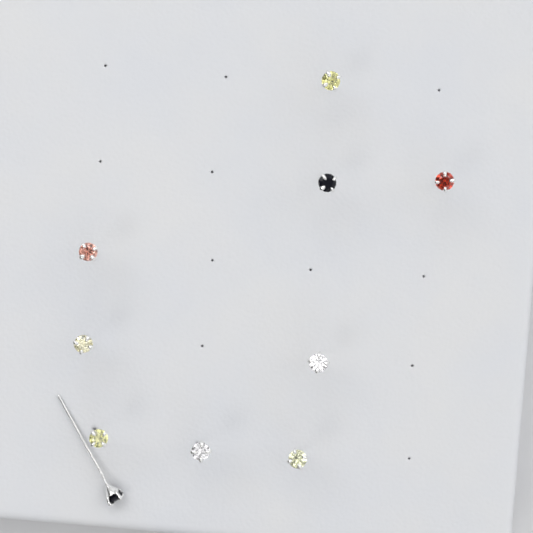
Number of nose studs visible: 10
